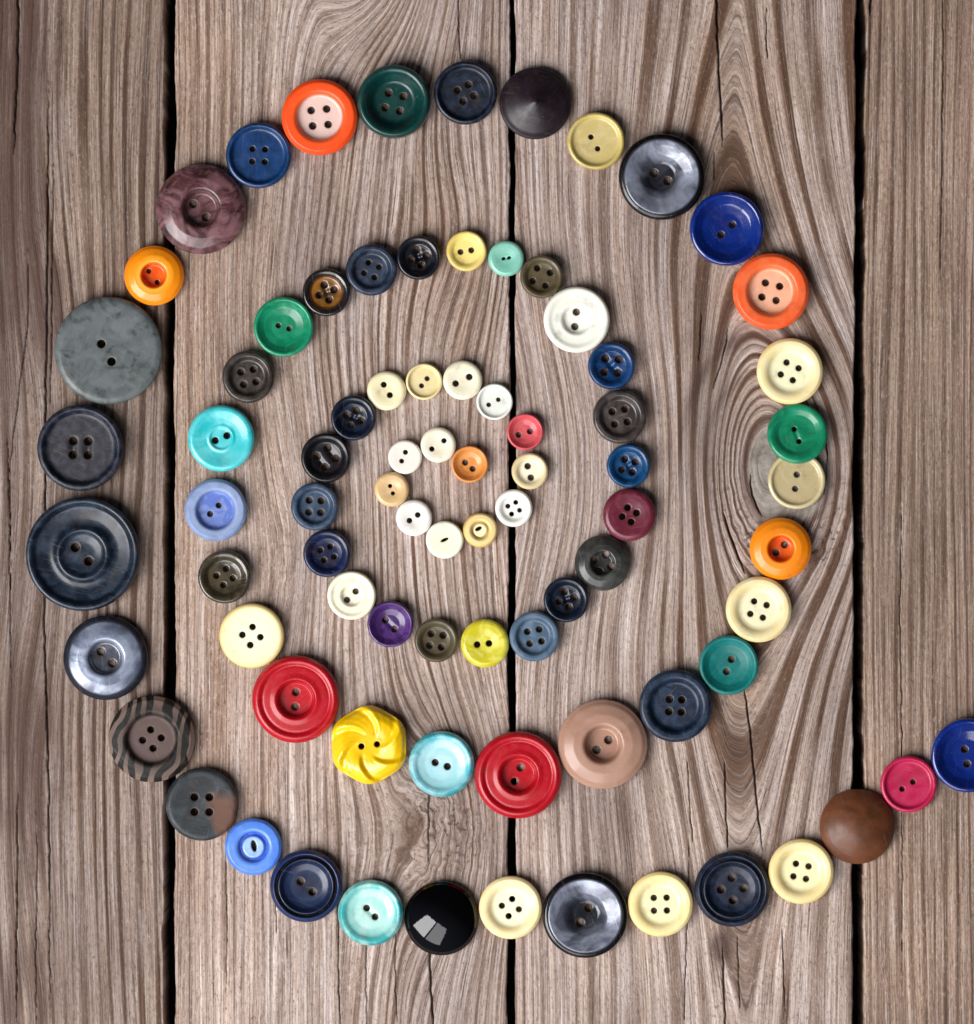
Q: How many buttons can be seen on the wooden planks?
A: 83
